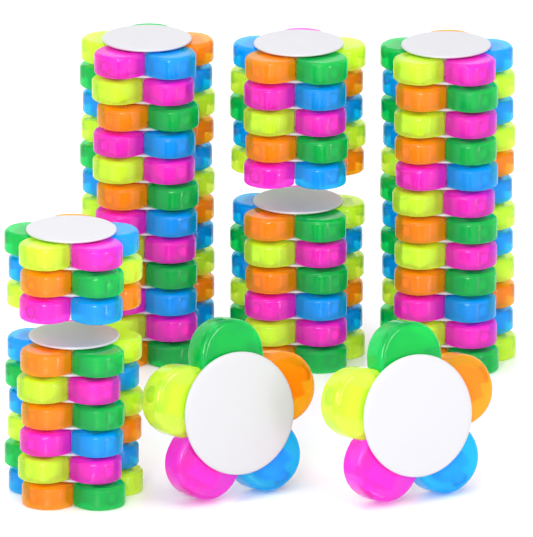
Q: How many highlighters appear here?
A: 46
